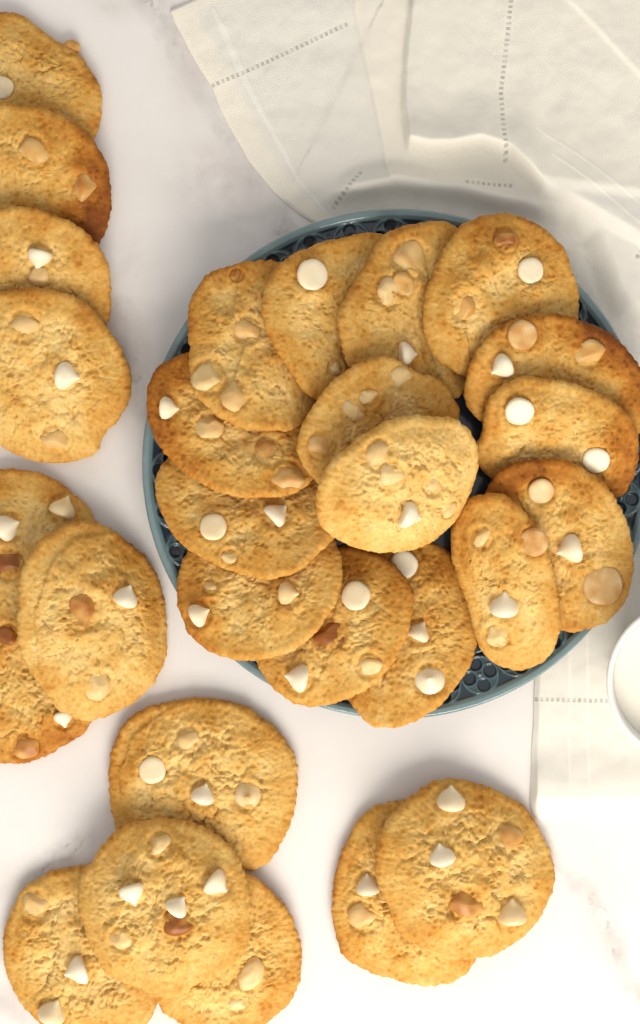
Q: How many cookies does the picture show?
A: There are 28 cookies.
